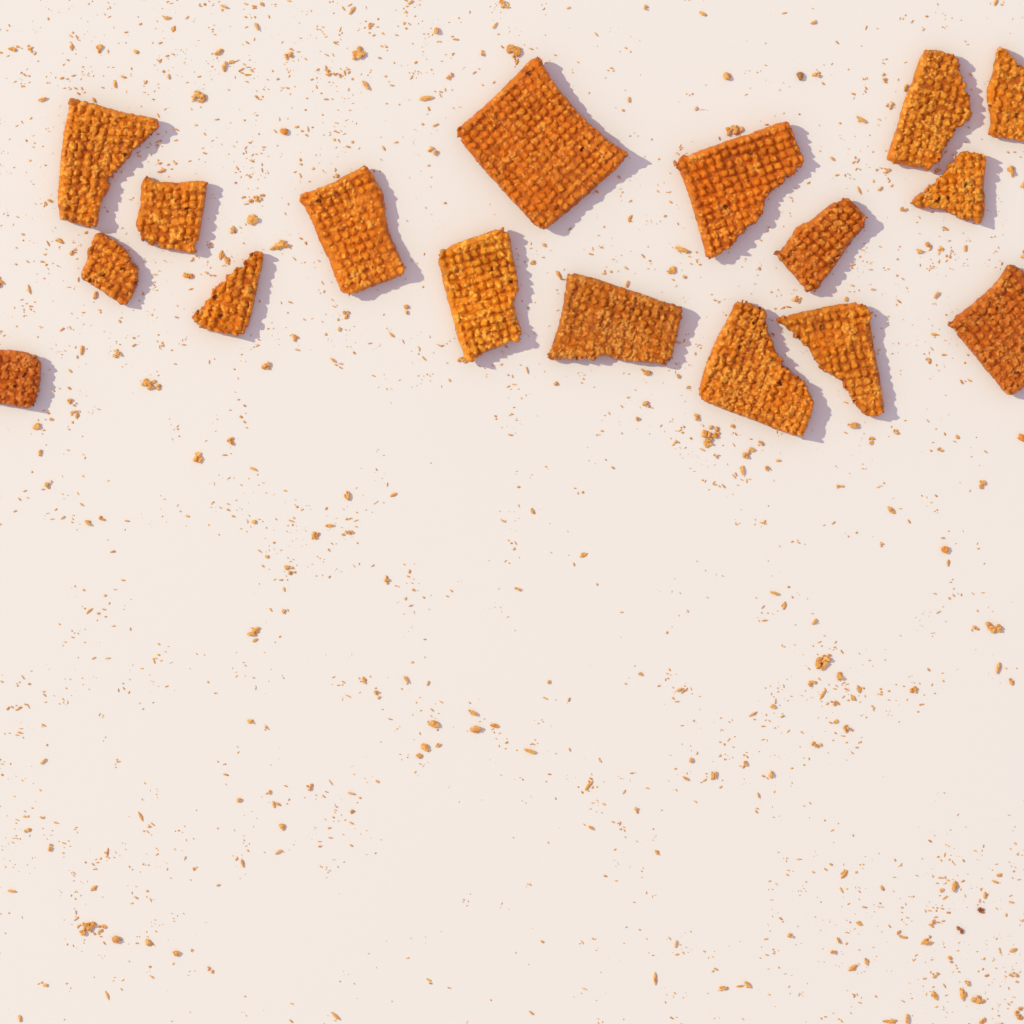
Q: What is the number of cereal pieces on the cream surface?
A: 17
